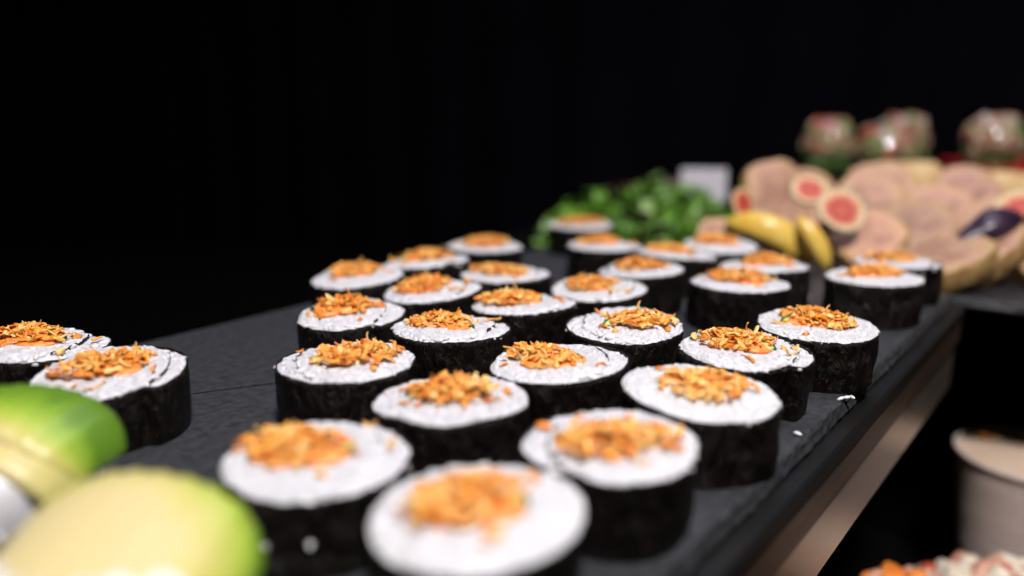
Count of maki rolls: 30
